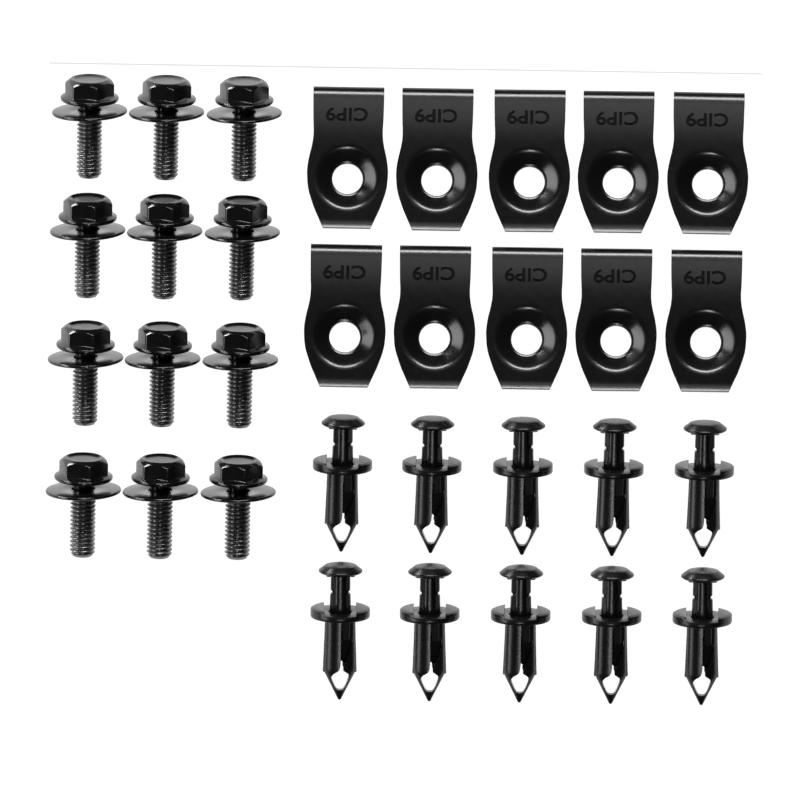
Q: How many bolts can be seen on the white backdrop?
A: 12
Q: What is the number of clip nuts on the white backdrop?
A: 10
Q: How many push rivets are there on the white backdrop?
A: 10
